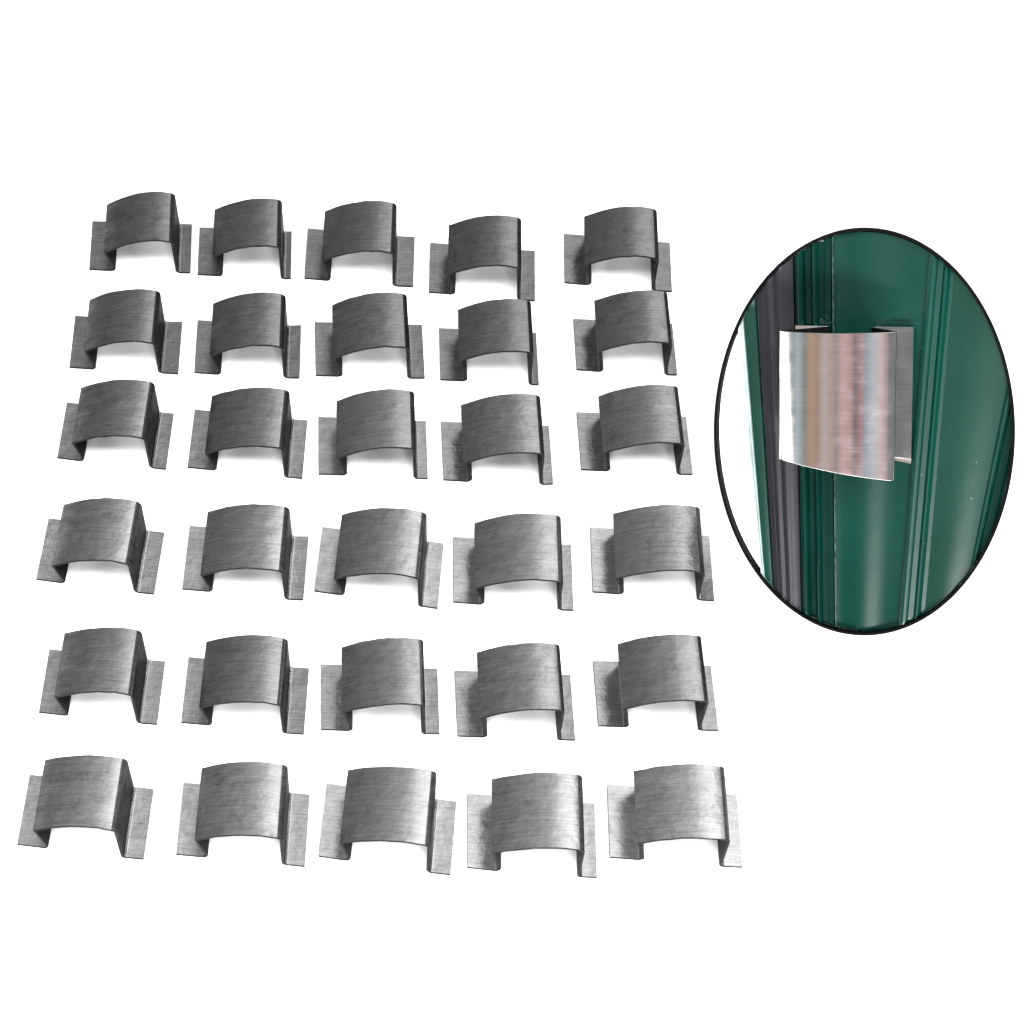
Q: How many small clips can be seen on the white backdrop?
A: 30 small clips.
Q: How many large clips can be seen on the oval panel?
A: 1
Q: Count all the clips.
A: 31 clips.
